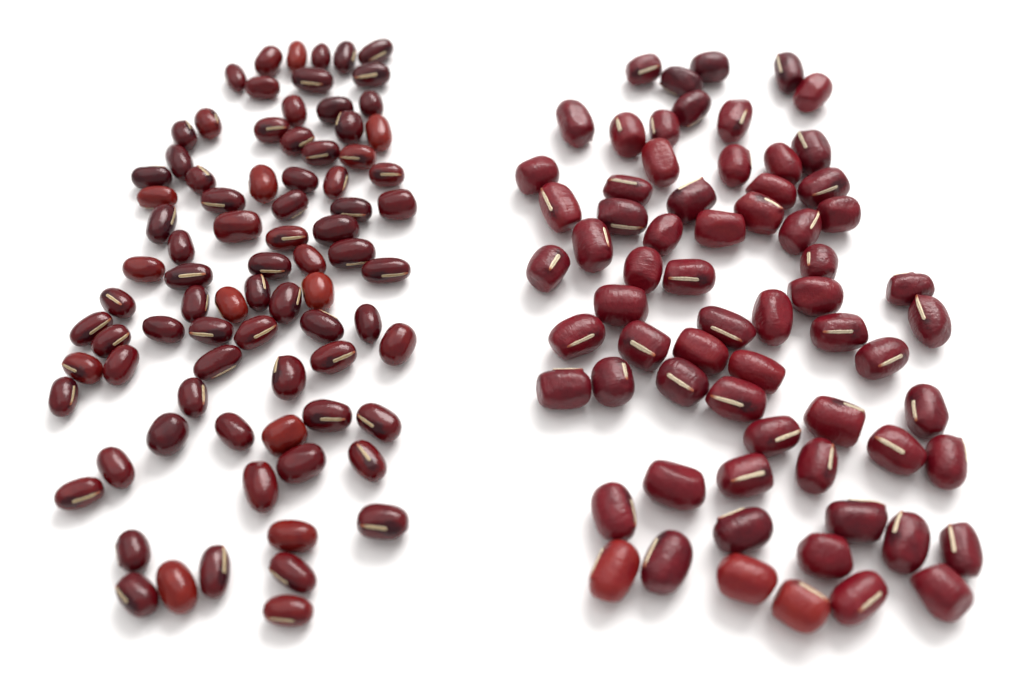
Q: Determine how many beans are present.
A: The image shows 149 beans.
